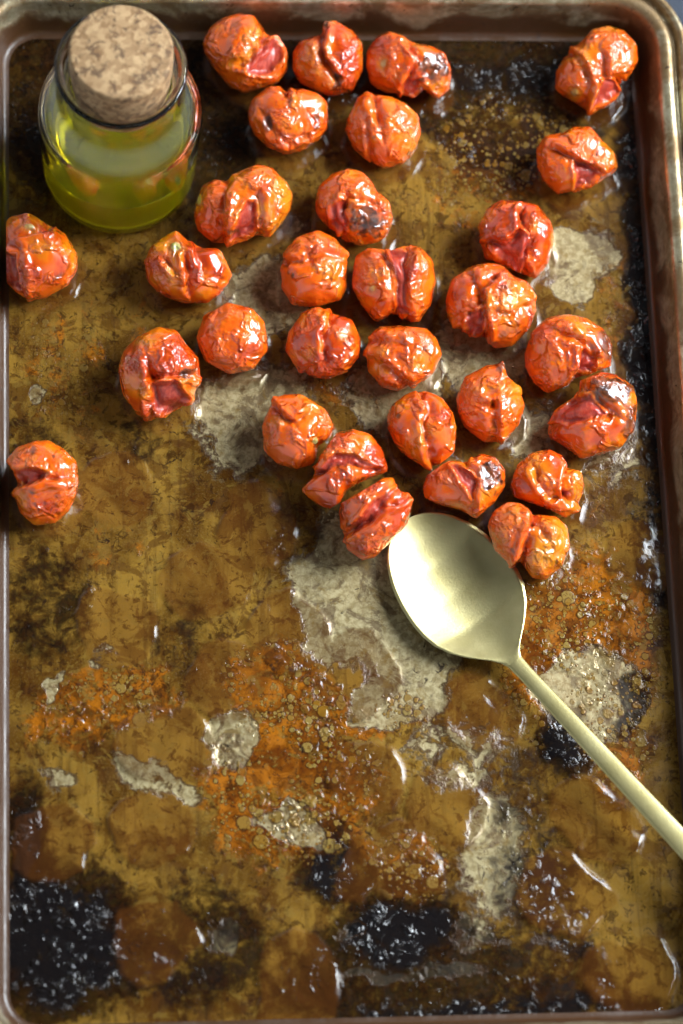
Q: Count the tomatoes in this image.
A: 30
